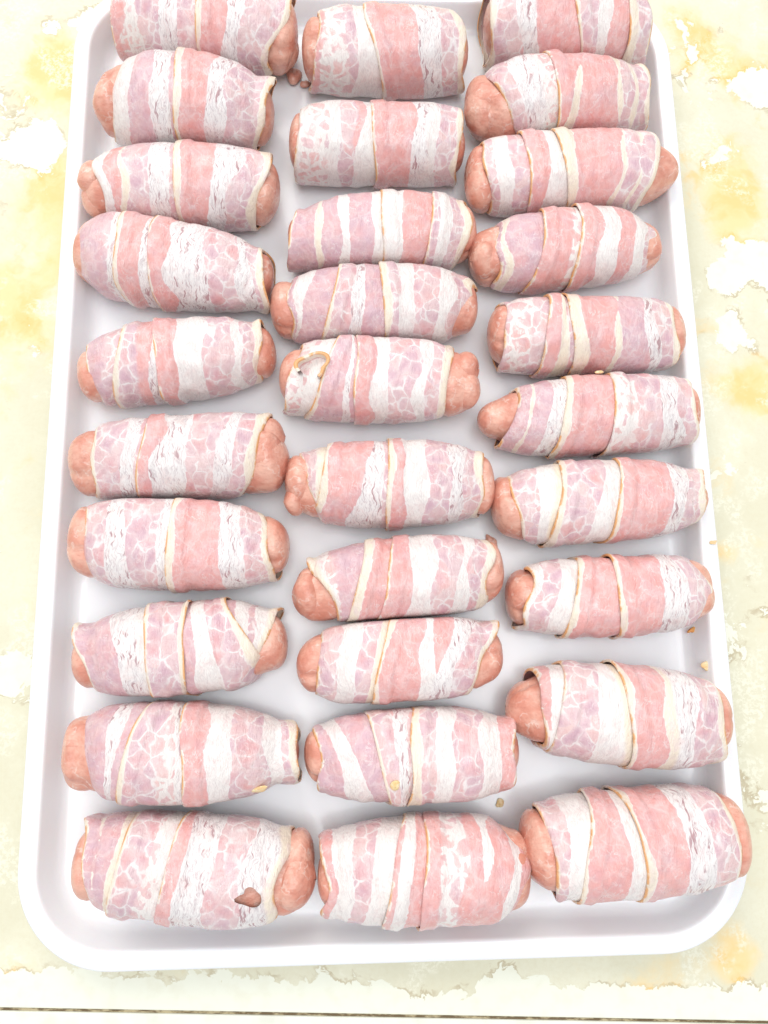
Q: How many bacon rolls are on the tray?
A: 30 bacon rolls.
